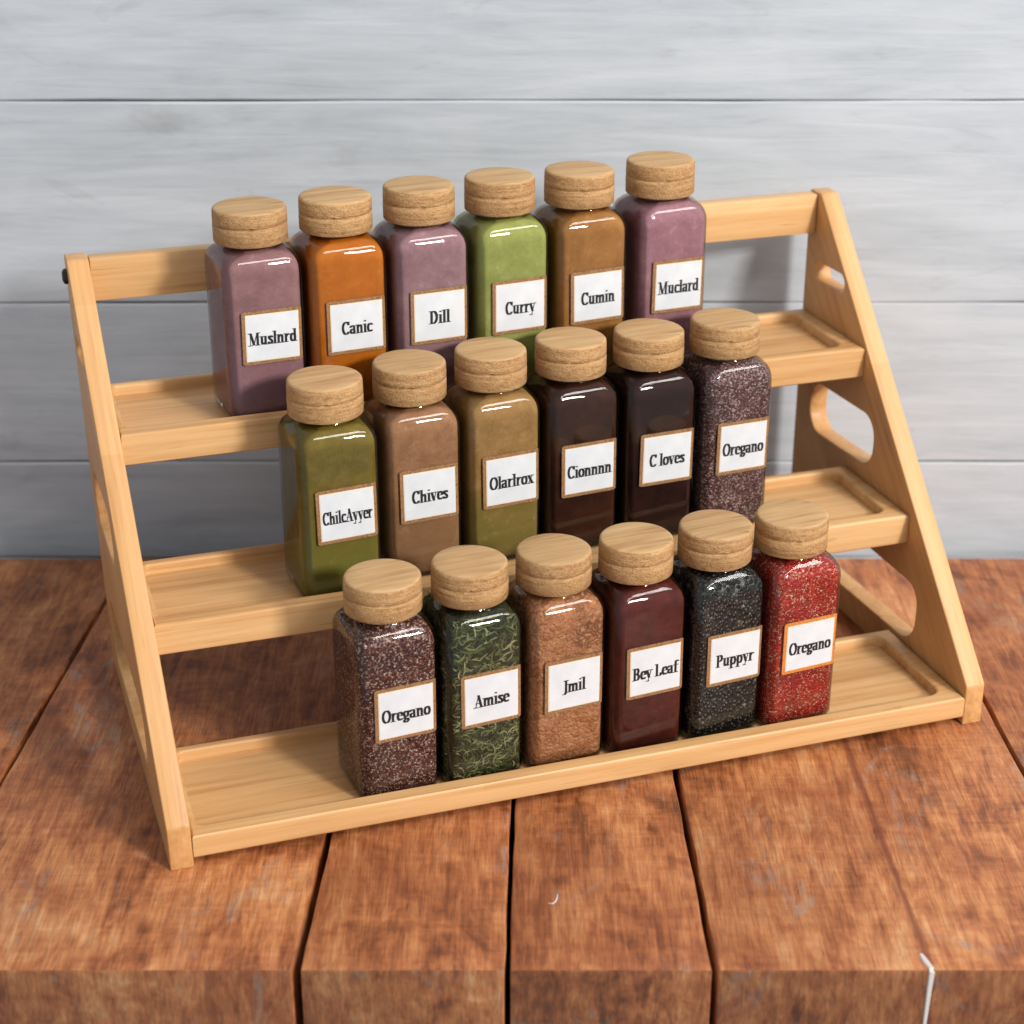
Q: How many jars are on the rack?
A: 18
